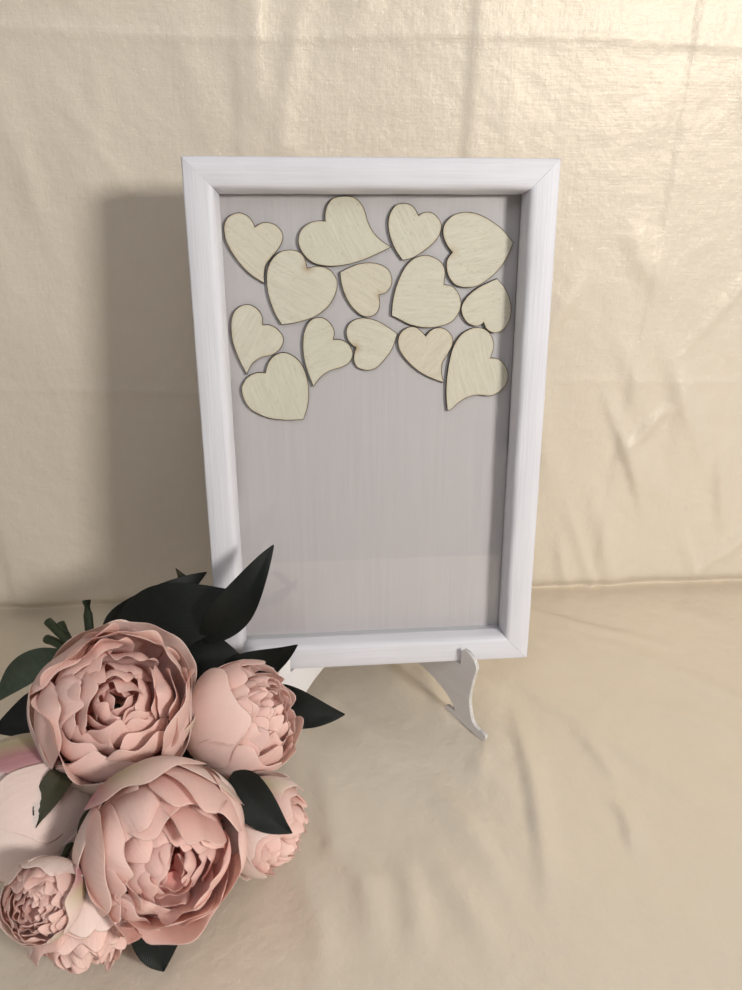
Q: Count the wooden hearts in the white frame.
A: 14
